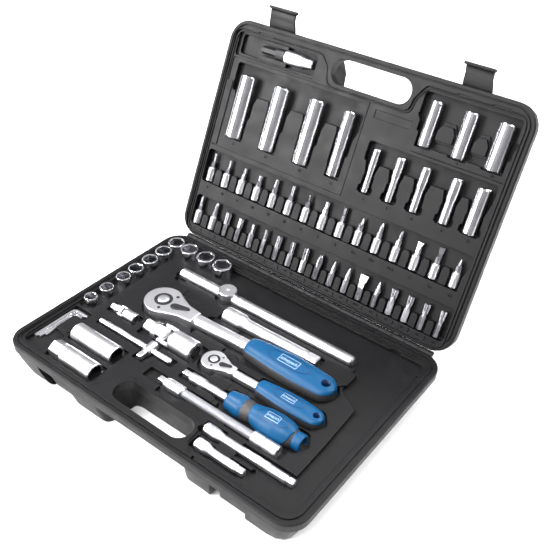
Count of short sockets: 10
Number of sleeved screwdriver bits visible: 17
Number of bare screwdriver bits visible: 16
